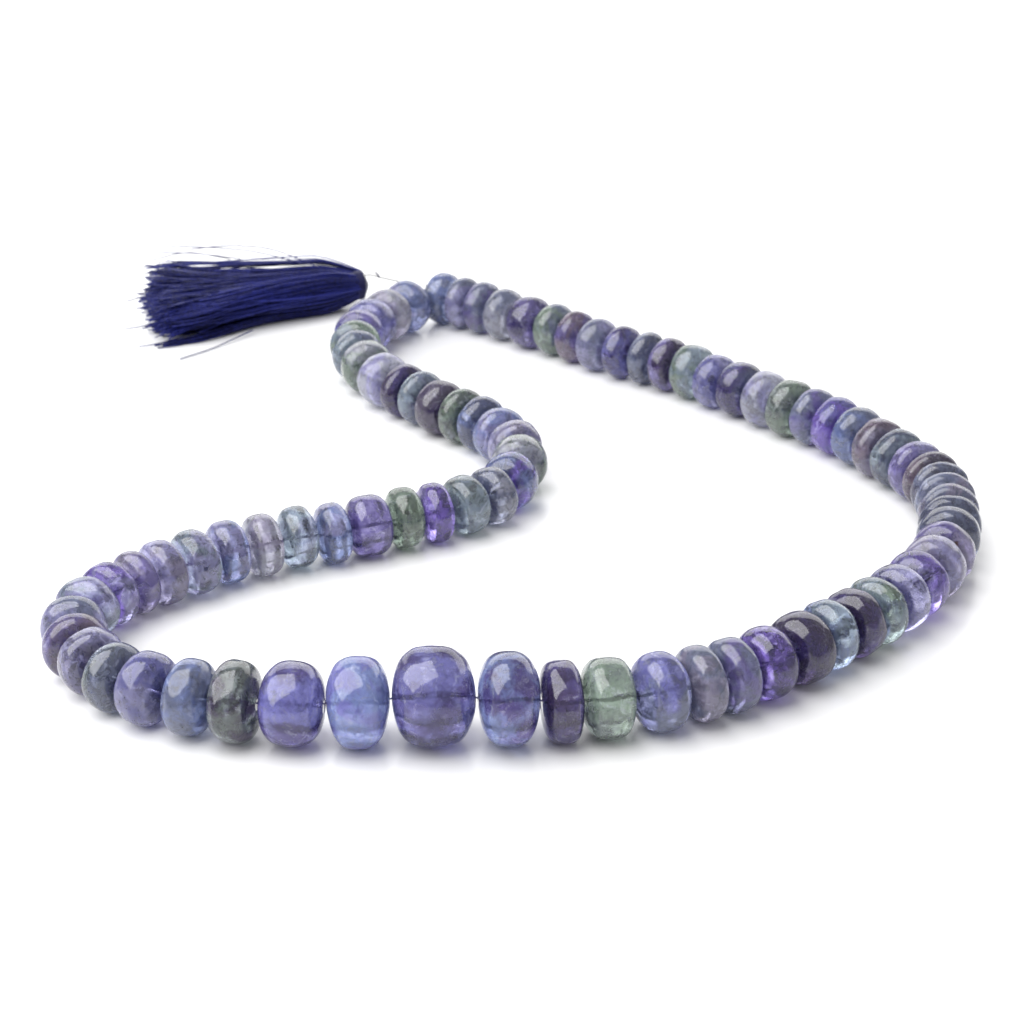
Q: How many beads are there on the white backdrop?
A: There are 84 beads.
